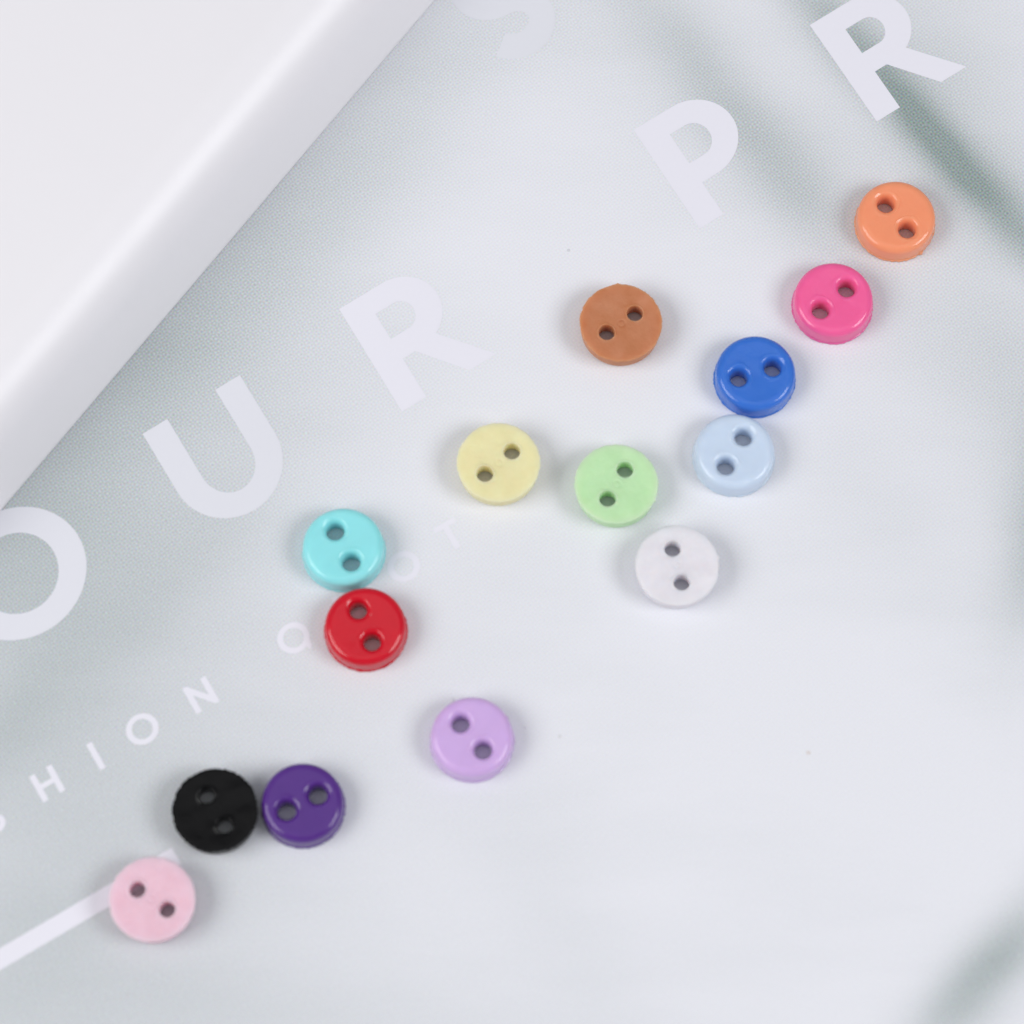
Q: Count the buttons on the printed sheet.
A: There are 14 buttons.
